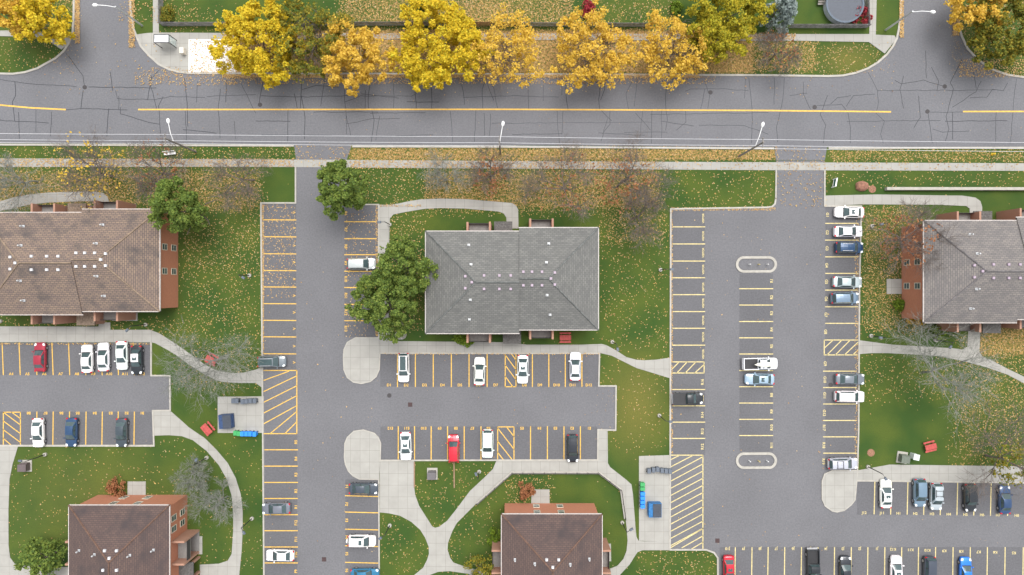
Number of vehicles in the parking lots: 45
